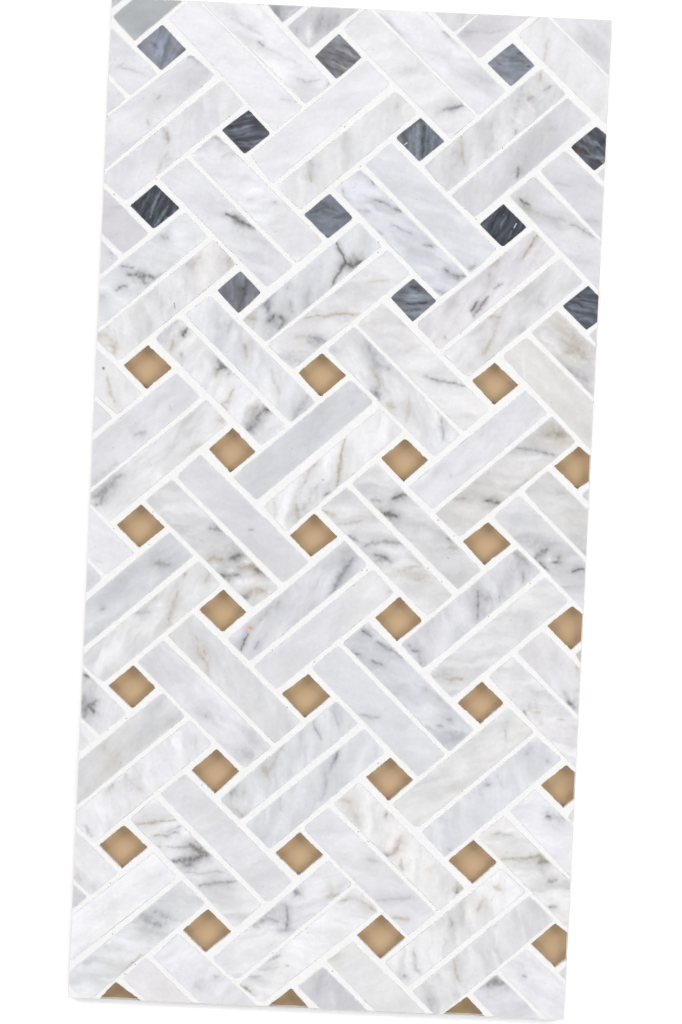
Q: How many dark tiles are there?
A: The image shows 12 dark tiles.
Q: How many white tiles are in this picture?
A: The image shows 102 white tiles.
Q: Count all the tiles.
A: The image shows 114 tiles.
